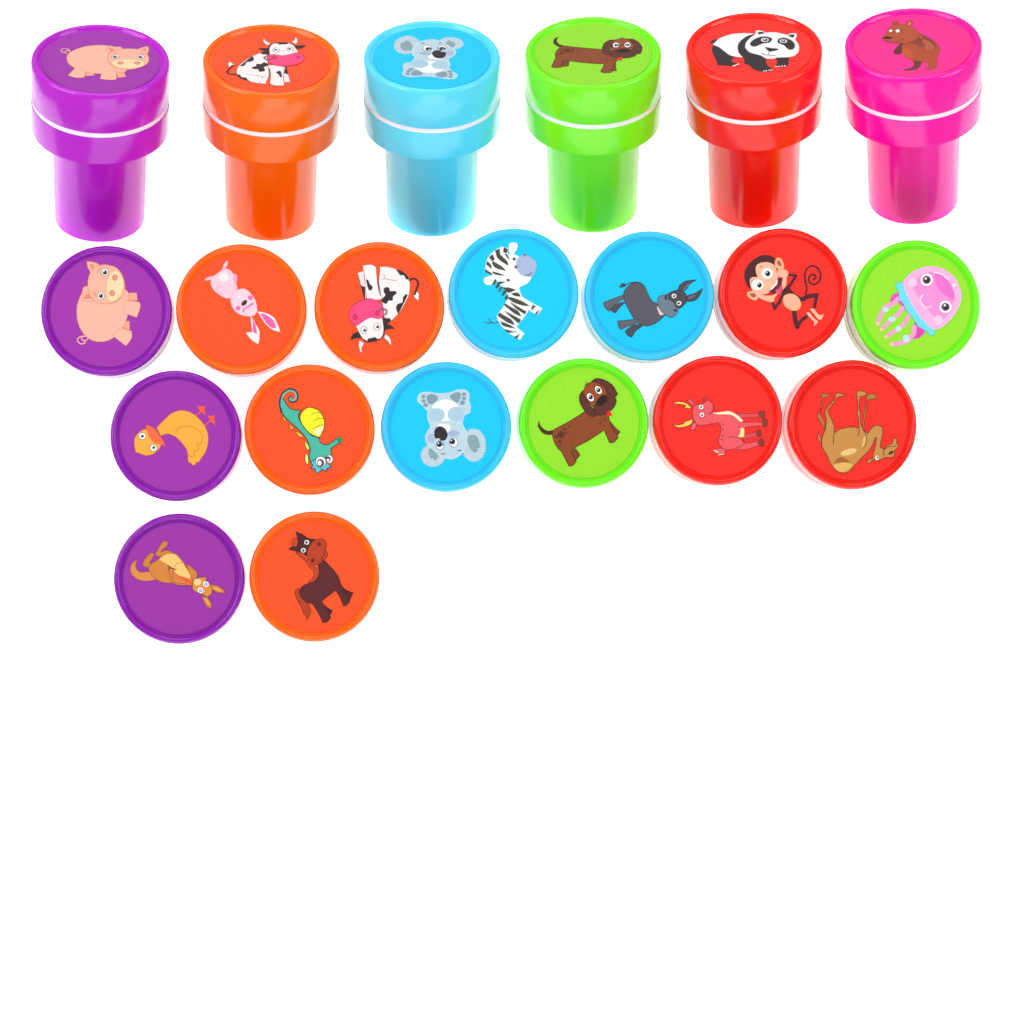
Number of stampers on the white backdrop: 21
